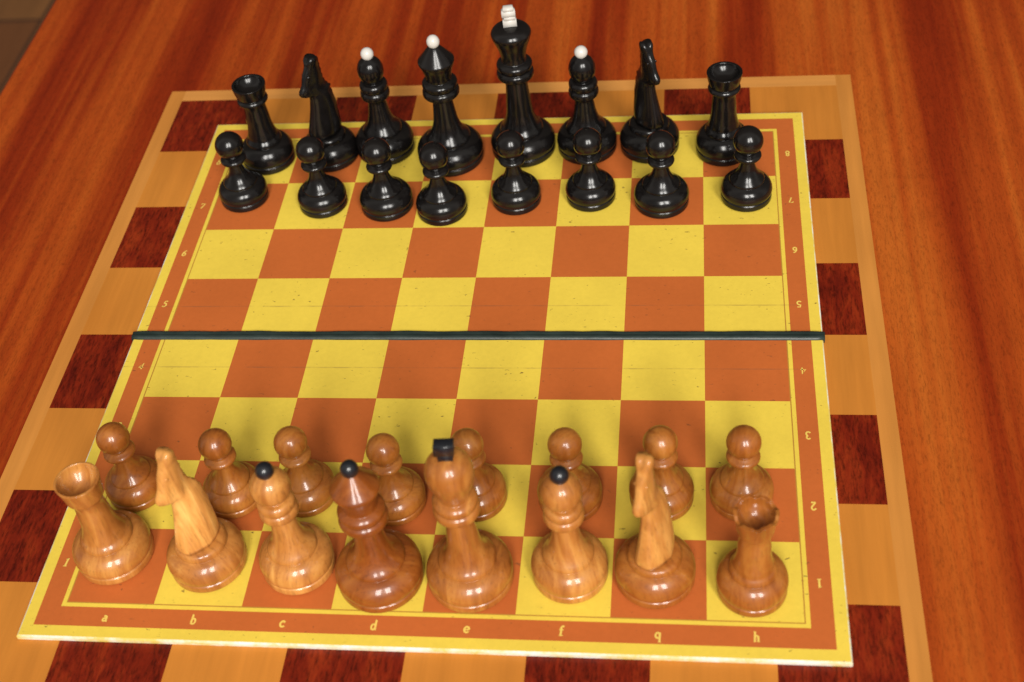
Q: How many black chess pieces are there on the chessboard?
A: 16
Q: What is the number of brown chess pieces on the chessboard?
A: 16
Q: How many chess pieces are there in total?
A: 32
